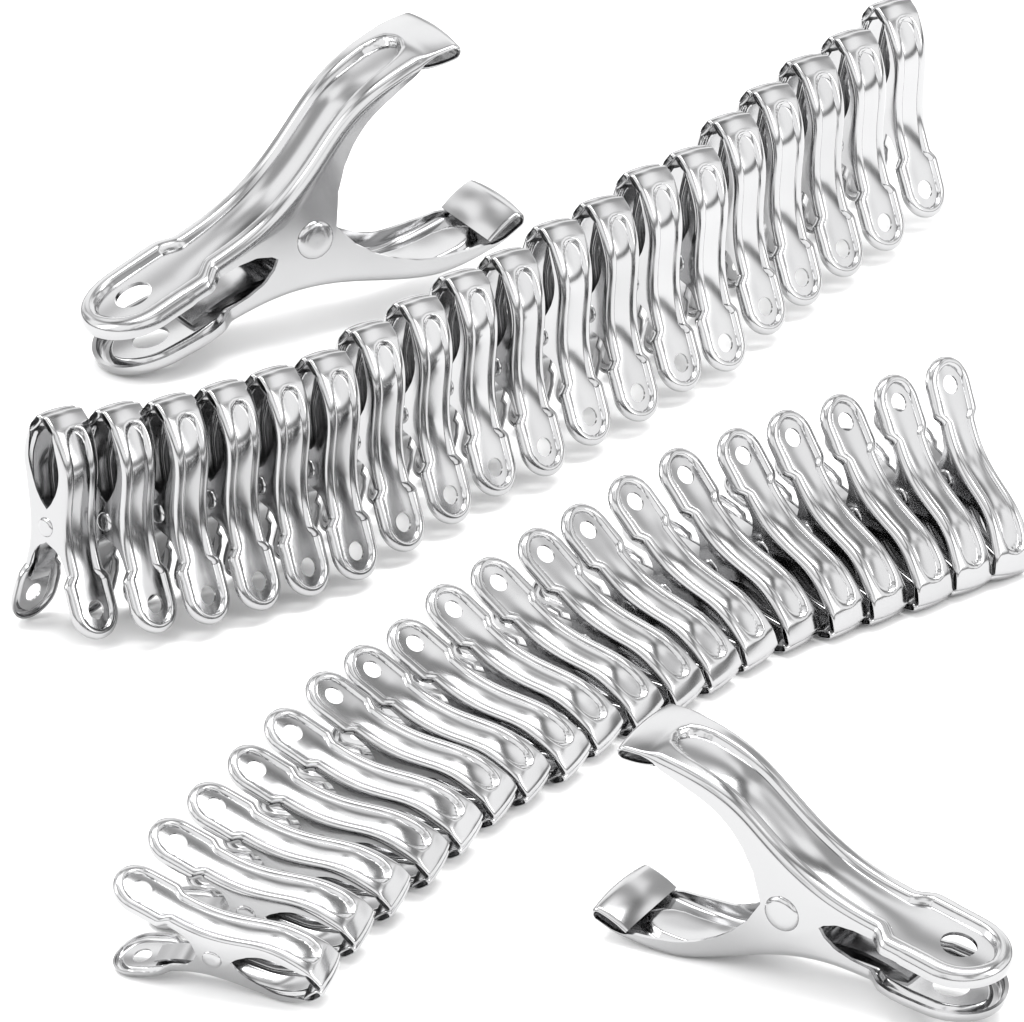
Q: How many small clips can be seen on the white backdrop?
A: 38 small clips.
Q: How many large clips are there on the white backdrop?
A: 2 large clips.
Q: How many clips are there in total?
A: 40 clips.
